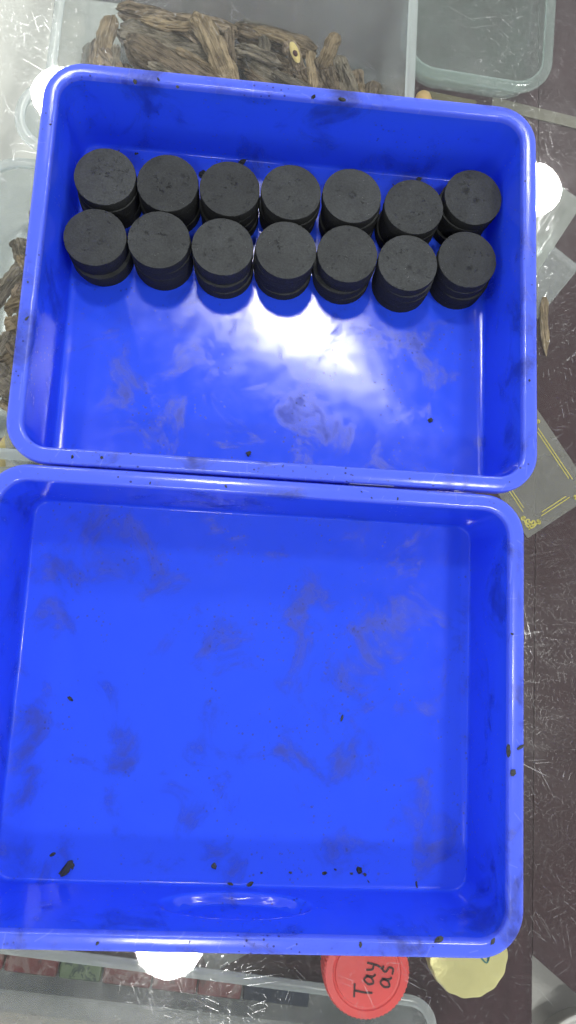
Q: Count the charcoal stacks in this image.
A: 14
